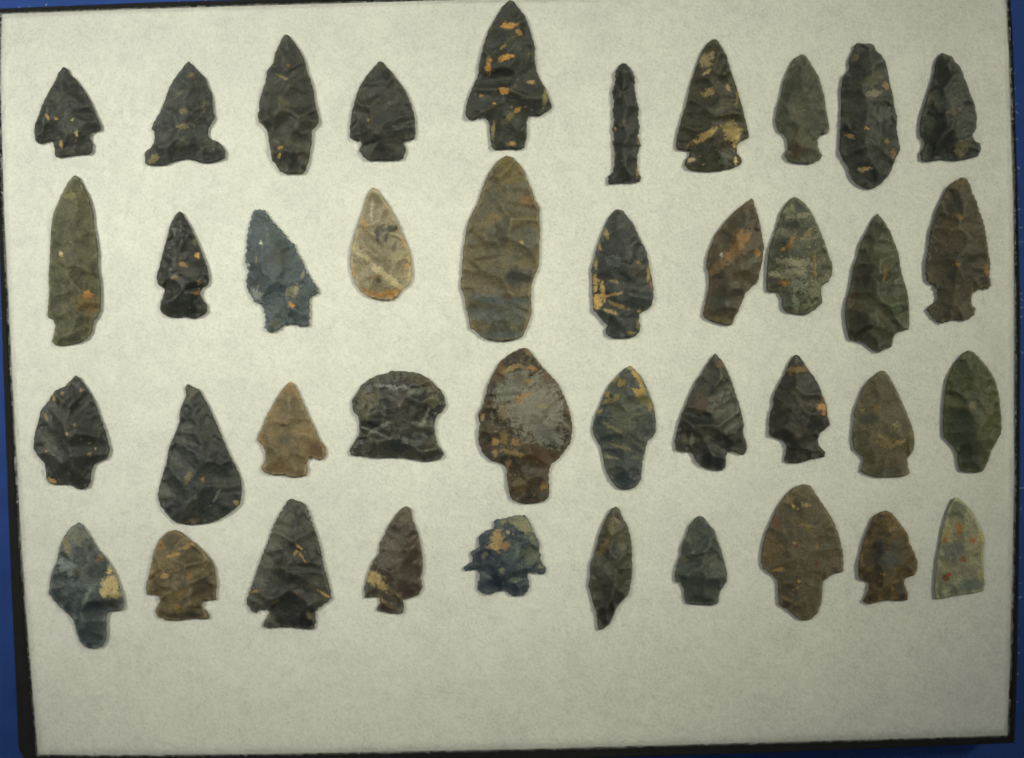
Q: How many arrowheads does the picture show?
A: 40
